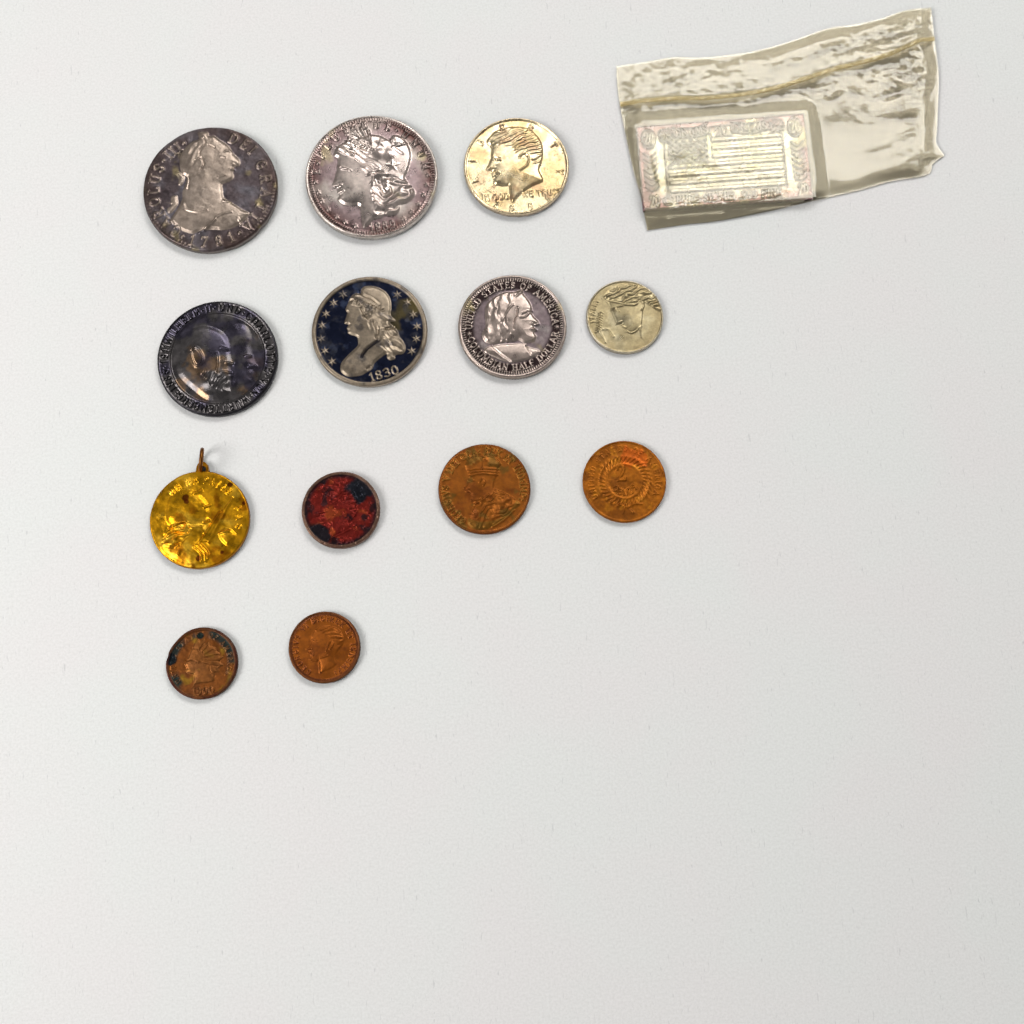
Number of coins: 12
